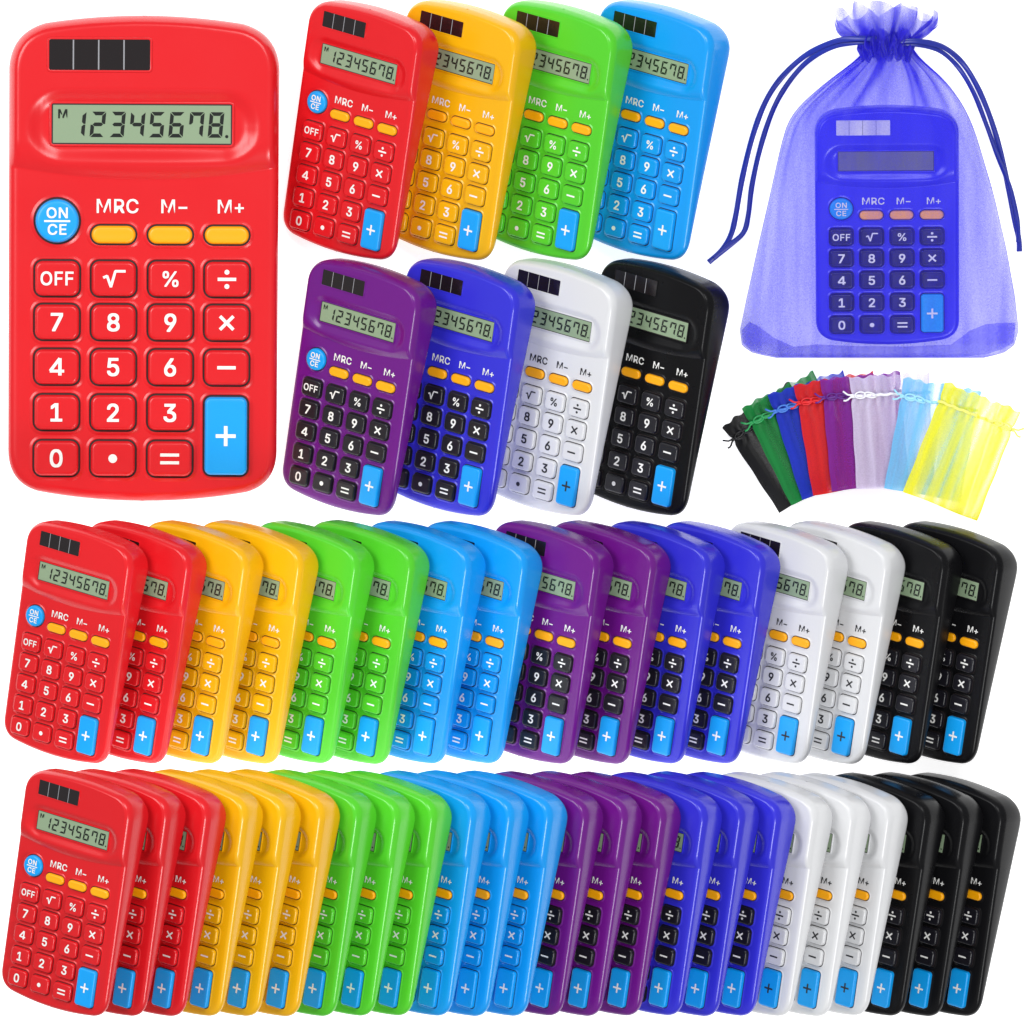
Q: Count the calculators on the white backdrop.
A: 50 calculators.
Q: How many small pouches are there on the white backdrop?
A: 8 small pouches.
